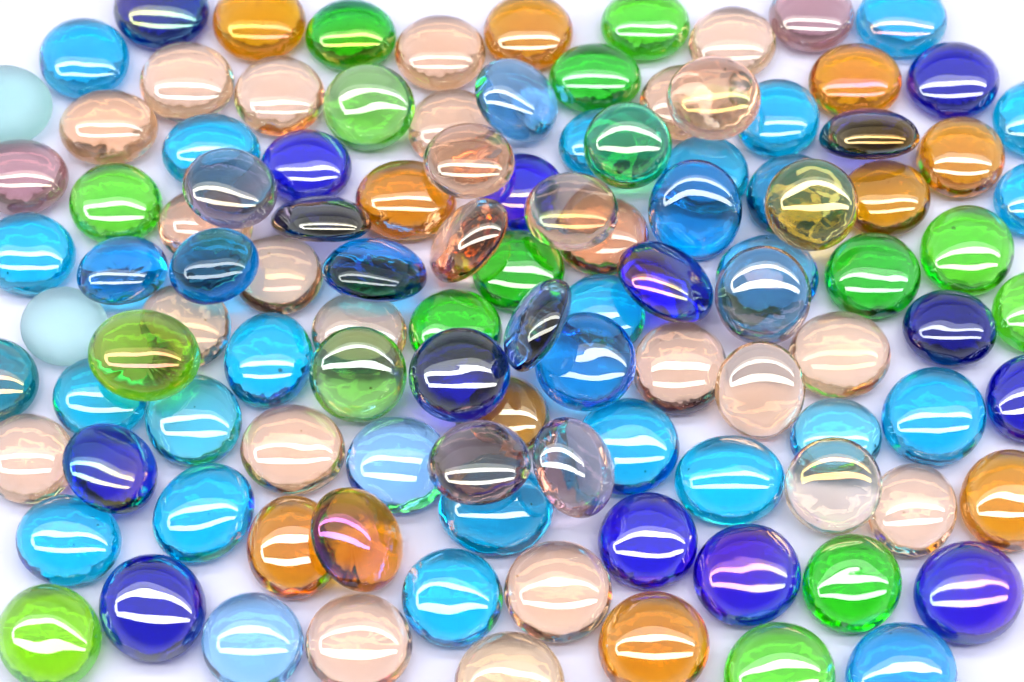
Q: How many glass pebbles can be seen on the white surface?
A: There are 111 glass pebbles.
